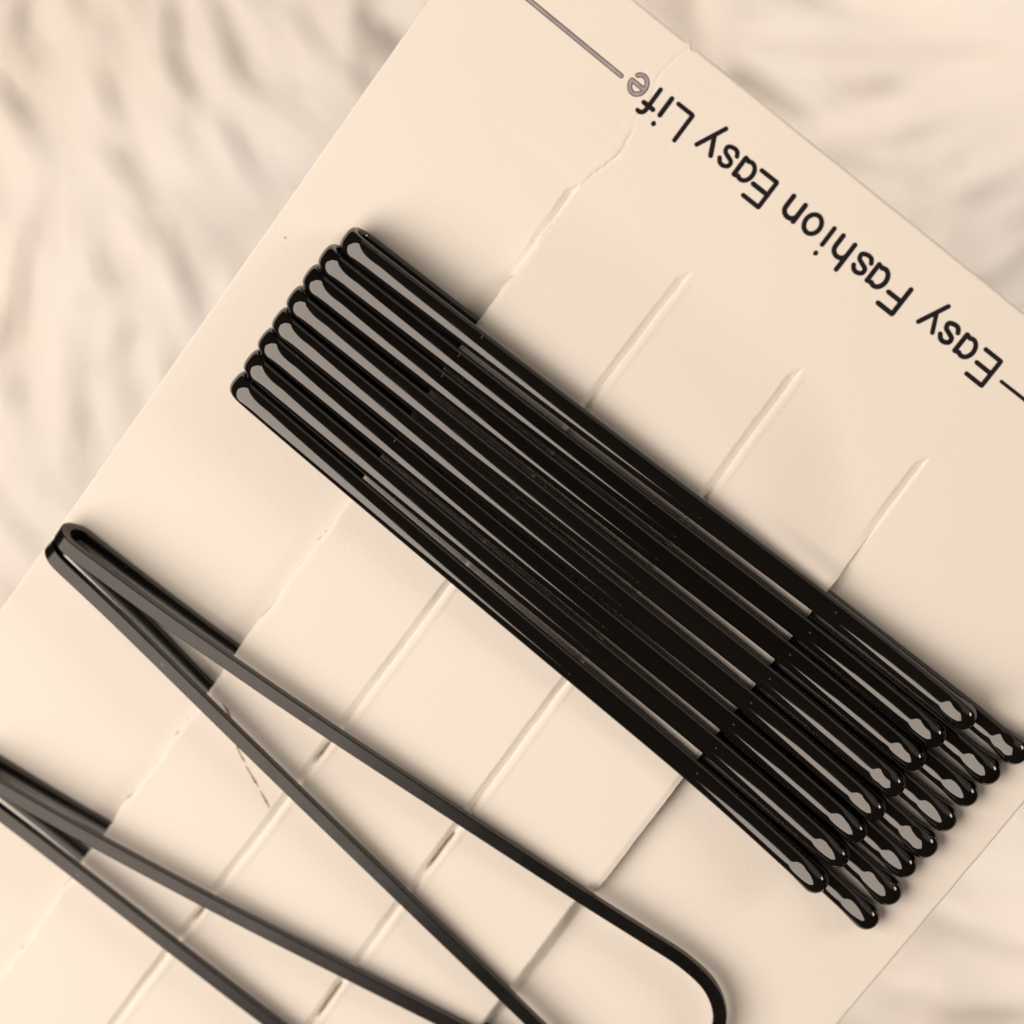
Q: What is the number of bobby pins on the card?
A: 8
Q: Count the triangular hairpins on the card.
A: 2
